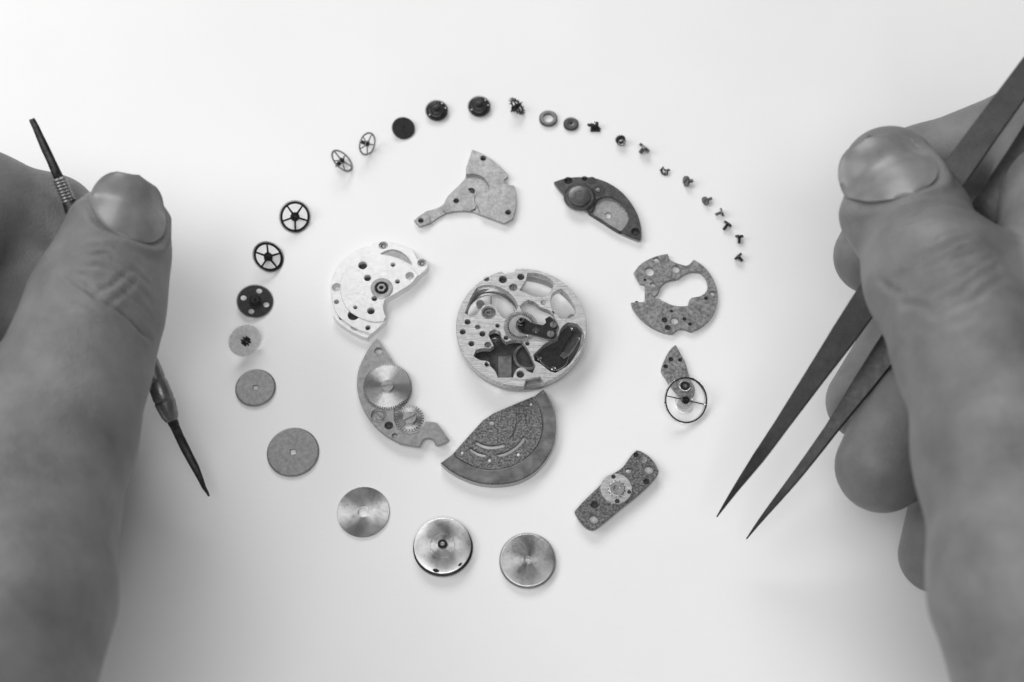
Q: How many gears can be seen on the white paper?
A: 21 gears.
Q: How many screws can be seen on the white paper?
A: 7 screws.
